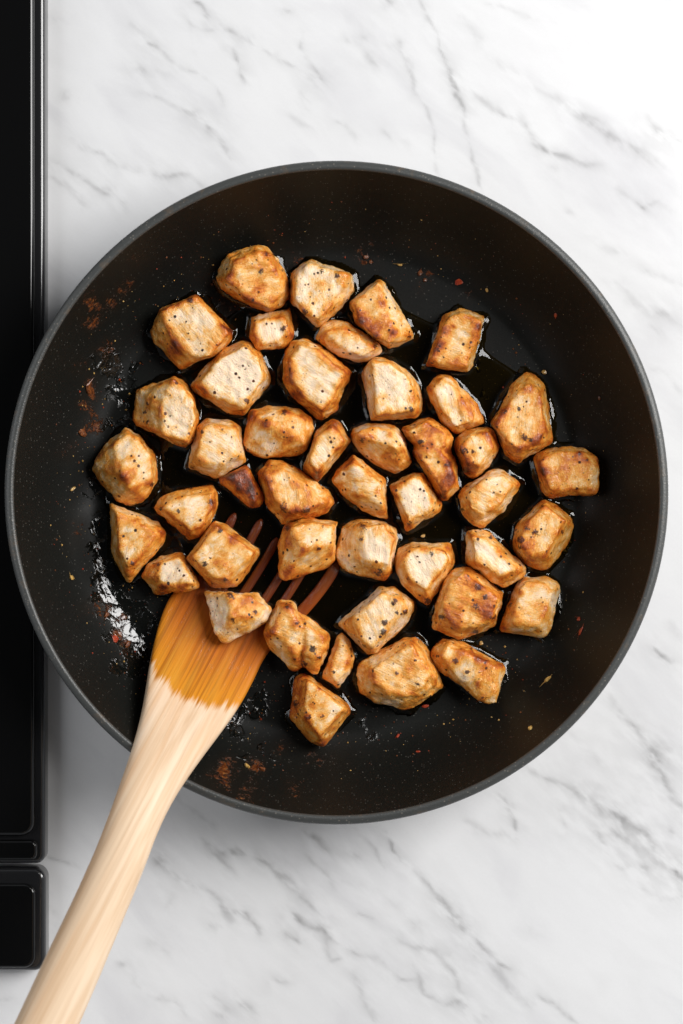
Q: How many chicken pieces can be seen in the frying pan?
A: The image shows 44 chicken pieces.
